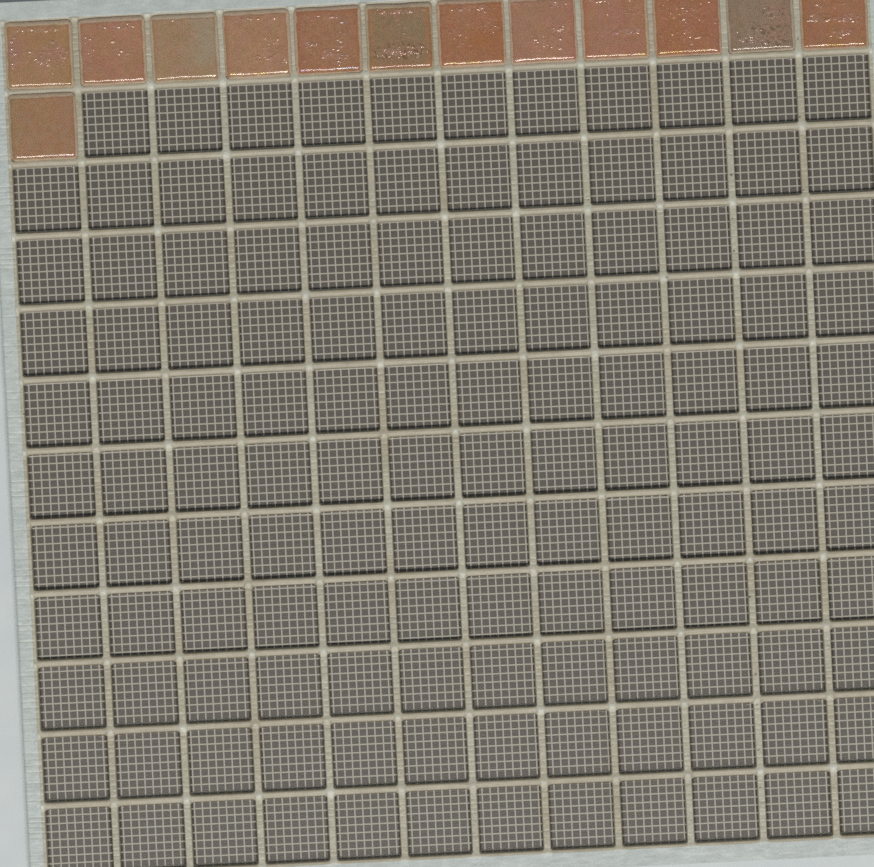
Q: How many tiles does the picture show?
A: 13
